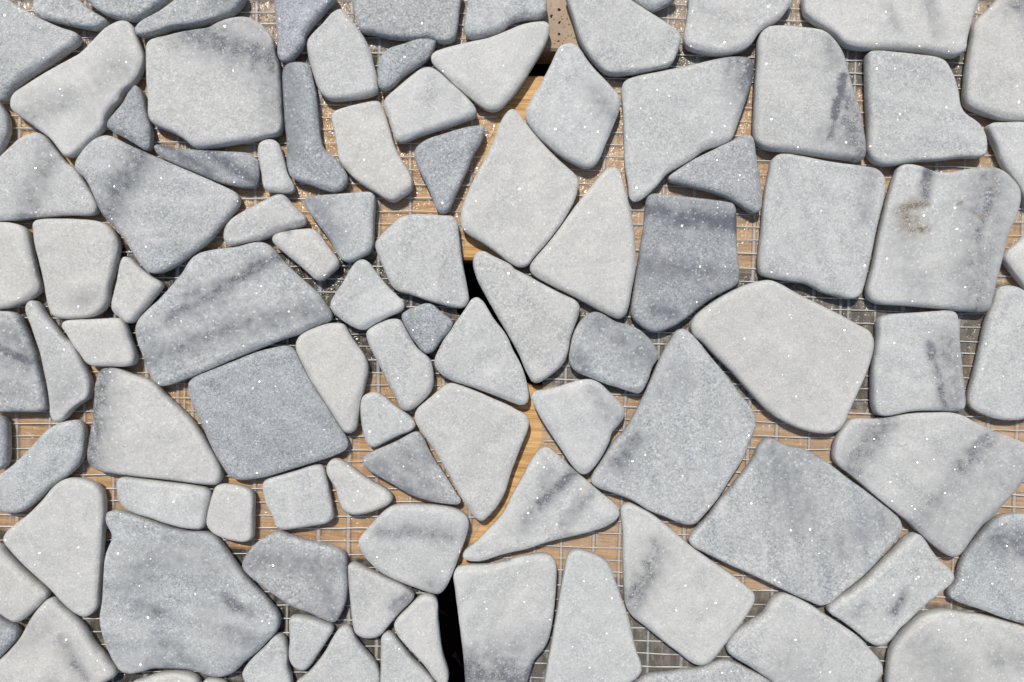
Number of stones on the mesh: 99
